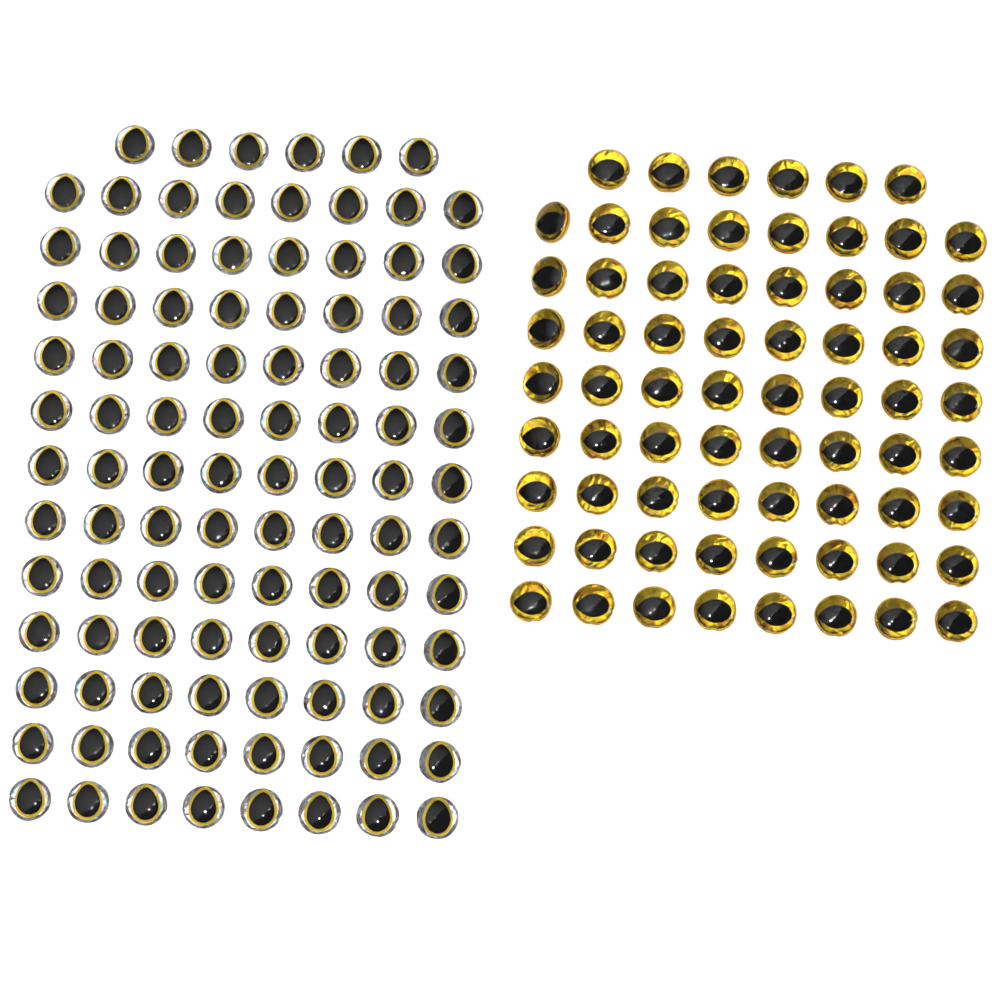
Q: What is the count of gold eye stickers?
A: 70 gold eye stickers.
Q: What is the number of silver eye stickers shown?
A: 102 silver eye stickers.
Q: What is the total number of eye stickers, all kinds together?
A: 172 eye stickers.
